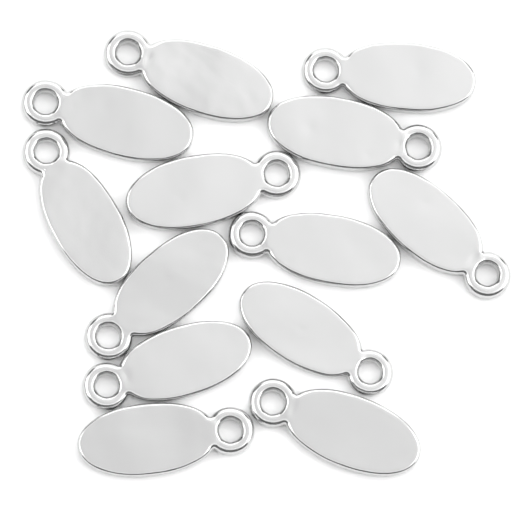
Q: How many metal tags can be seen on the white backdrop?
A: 13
